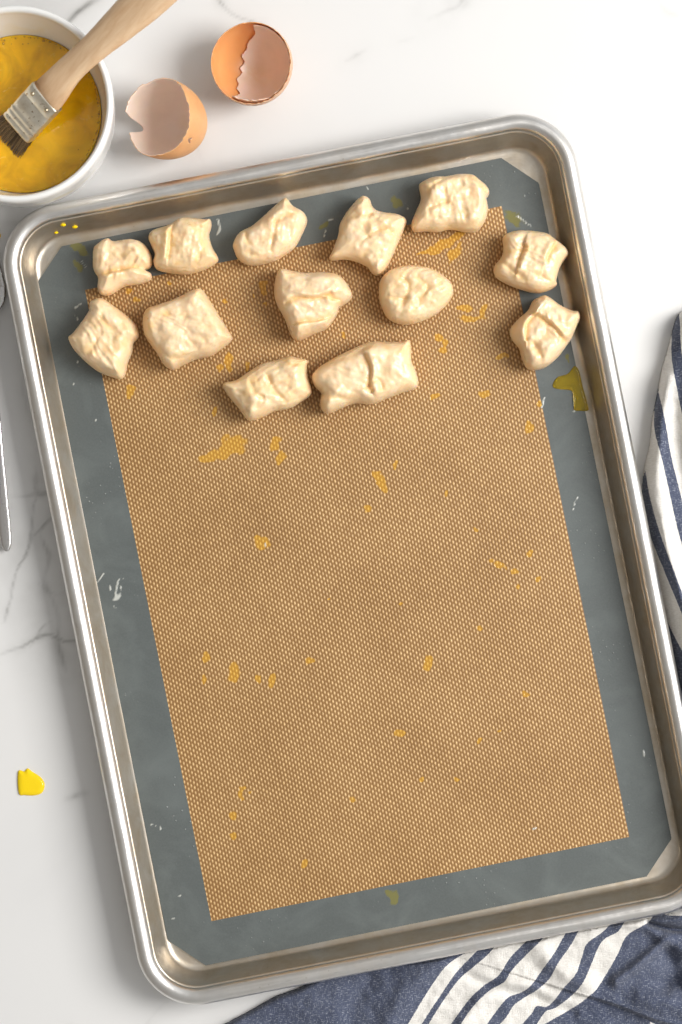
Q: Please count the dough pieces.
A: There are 13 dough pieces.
